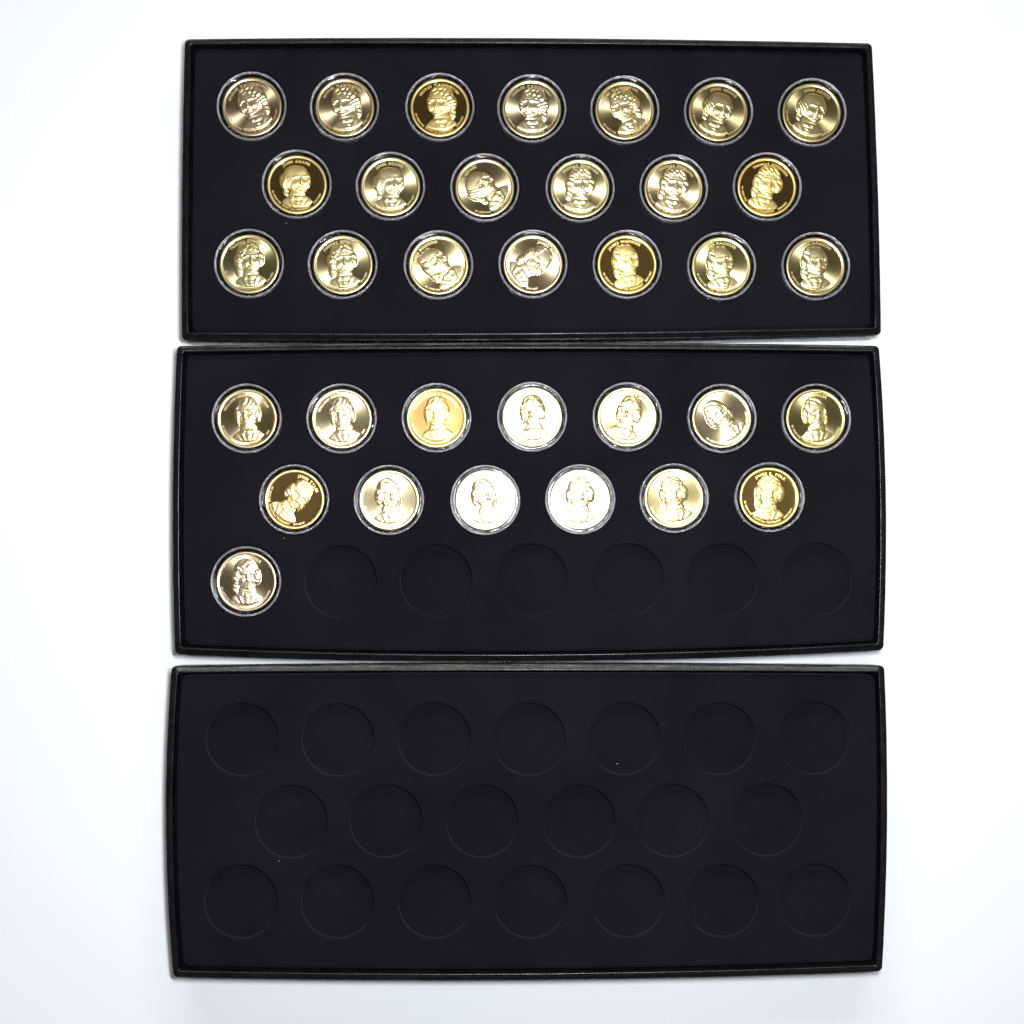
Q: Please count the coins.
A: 34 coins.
